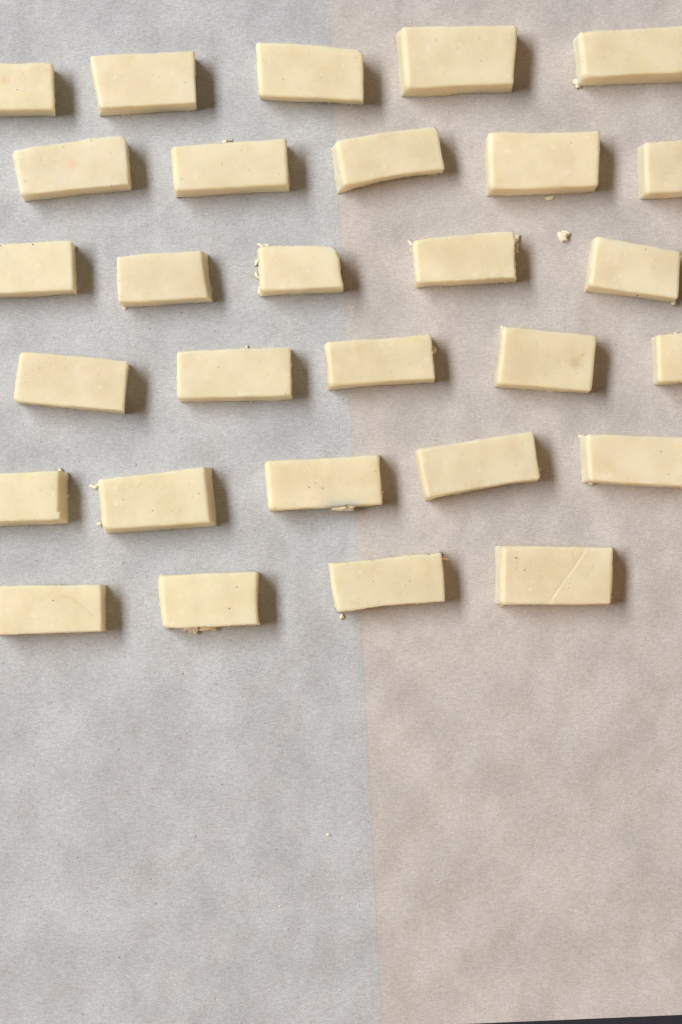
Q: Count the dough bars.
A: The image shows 29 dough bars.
